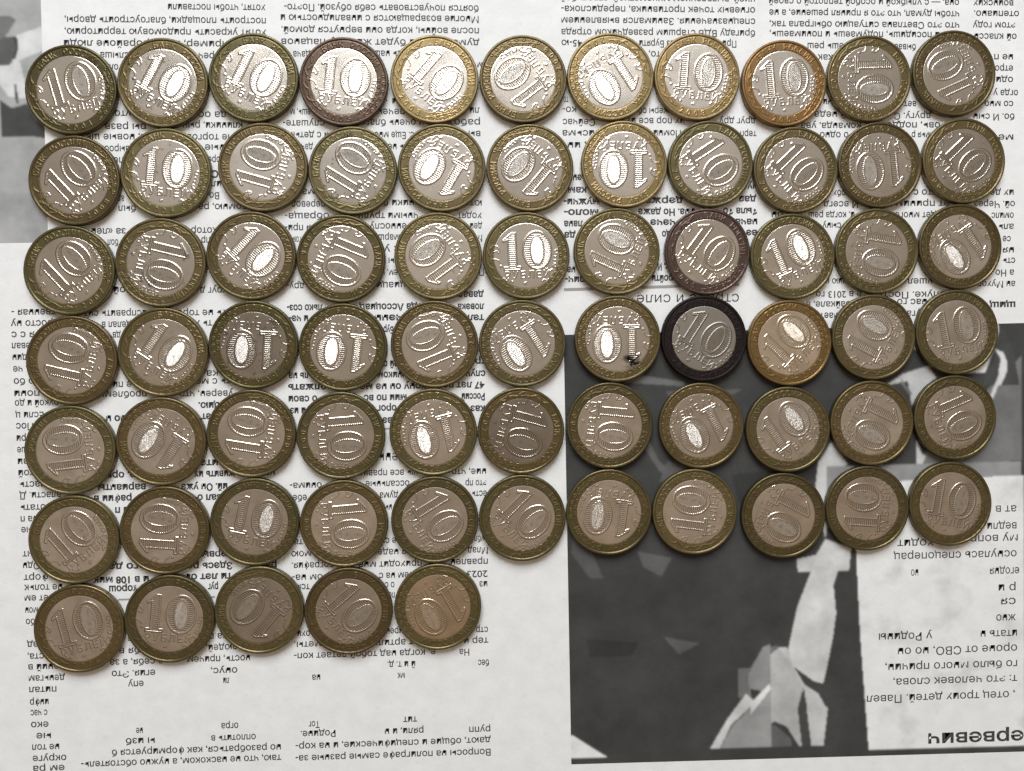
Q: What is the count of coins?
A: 71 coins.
